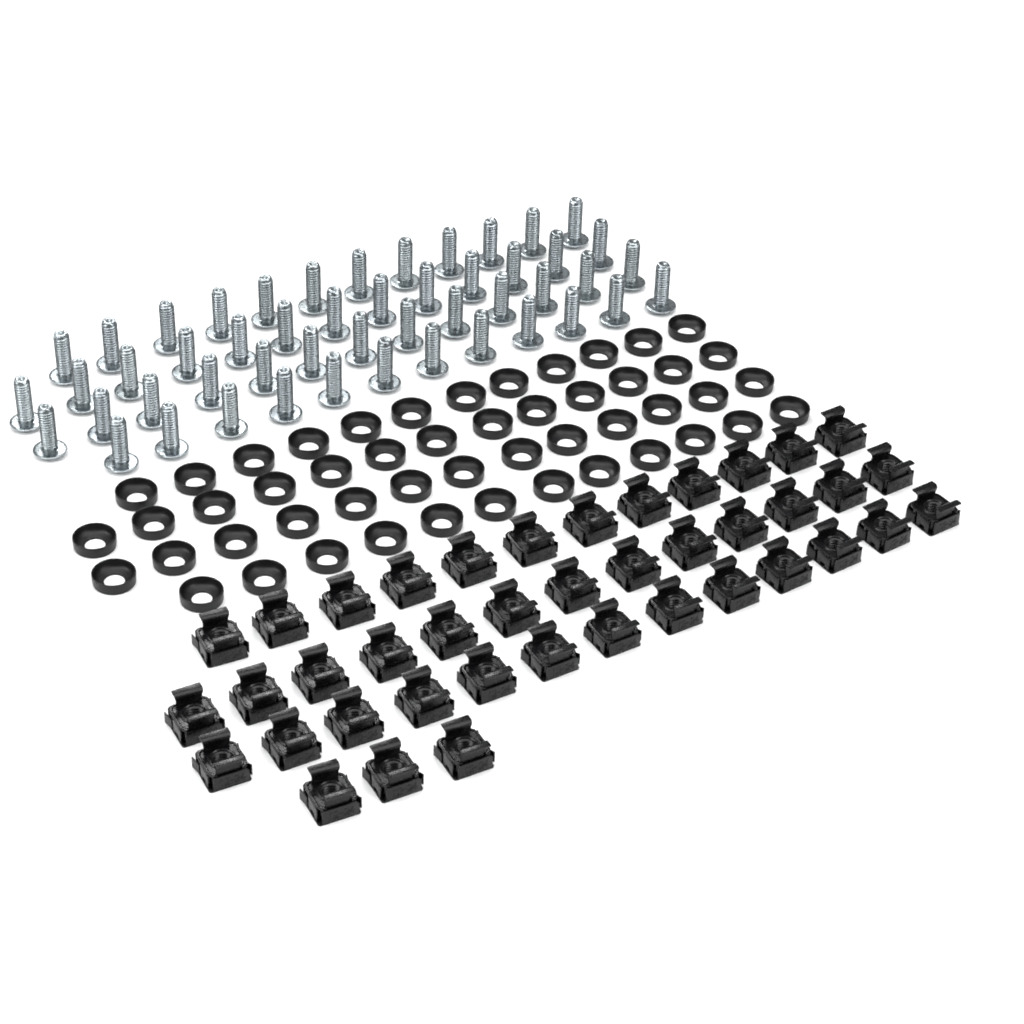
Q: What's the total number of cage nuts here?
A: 41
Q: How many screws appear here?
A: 50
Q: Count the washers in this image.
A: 50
